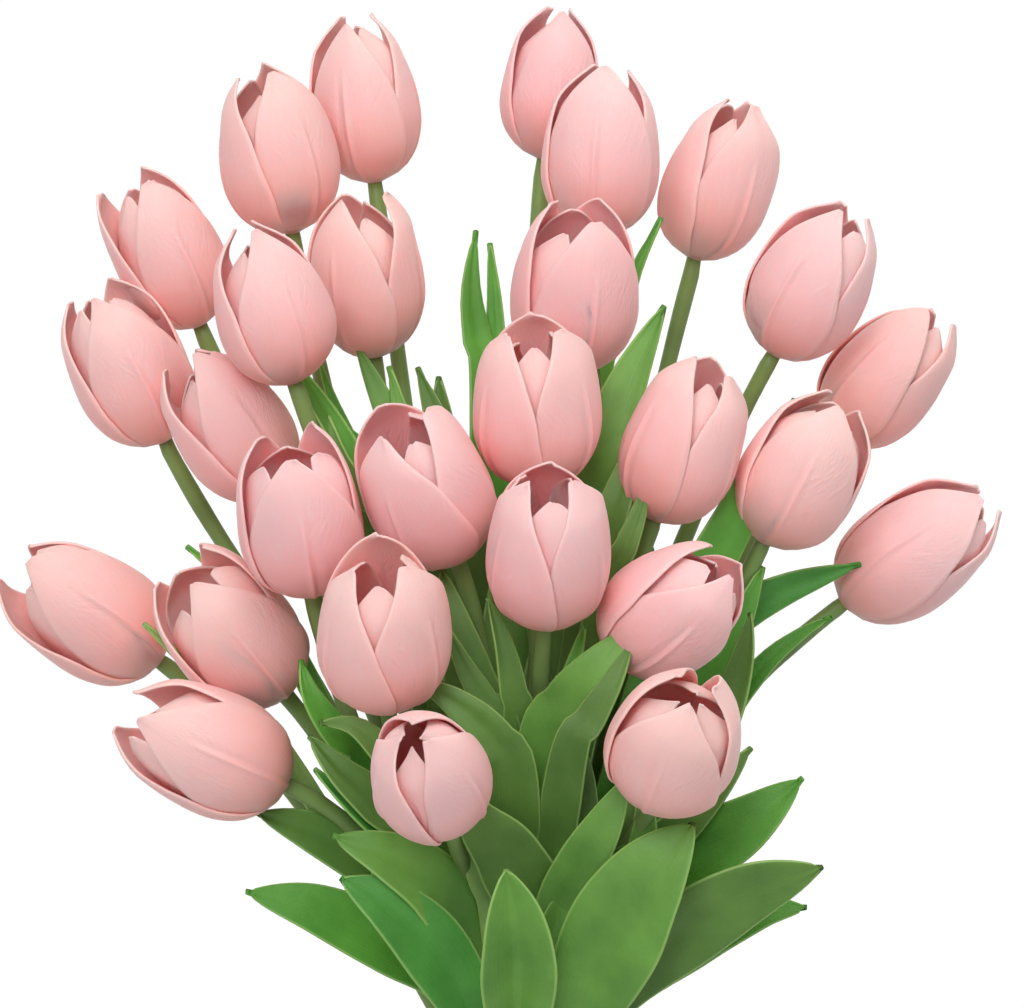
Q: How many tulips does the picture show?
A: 27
